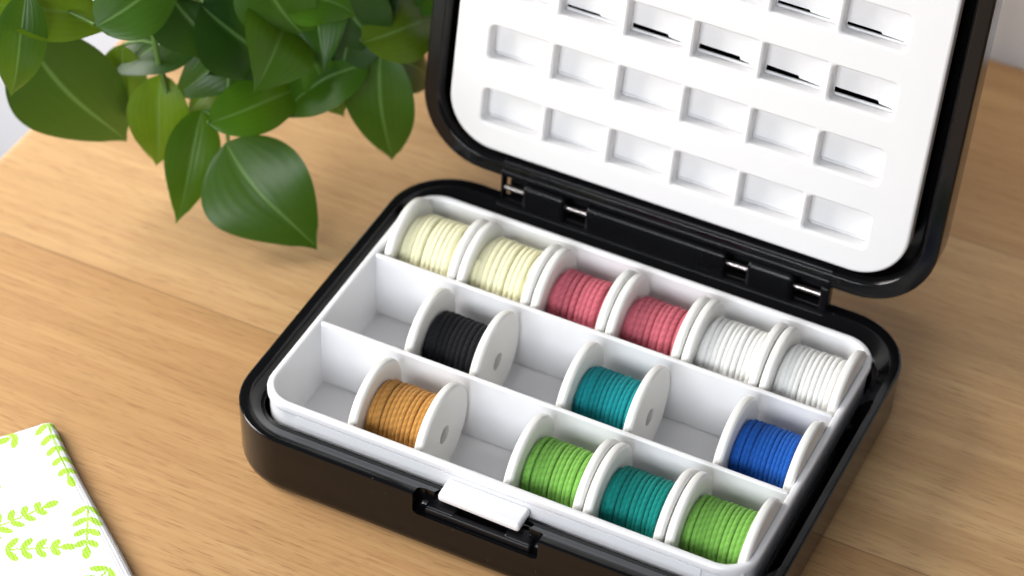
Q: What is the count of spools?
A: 13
